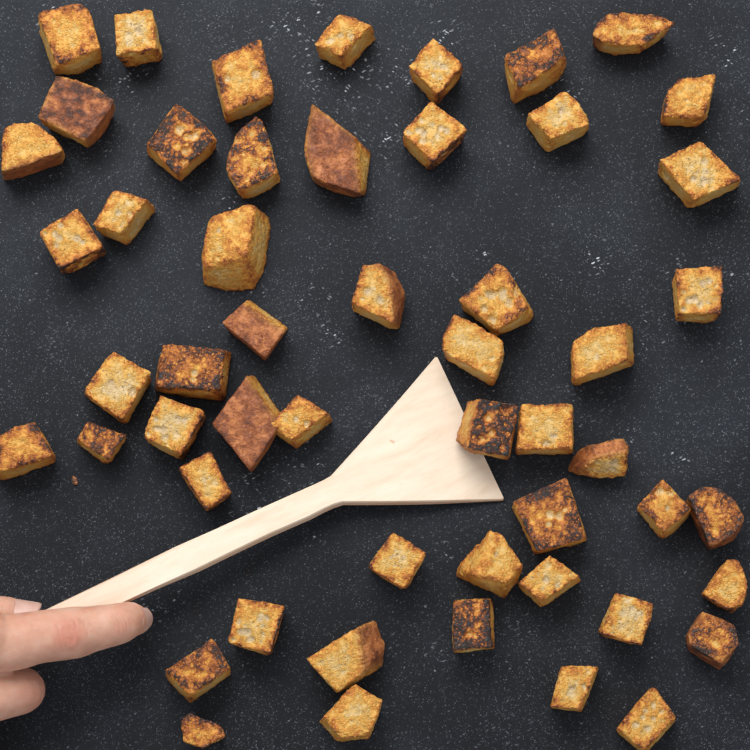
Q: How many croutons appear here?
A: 53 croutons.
